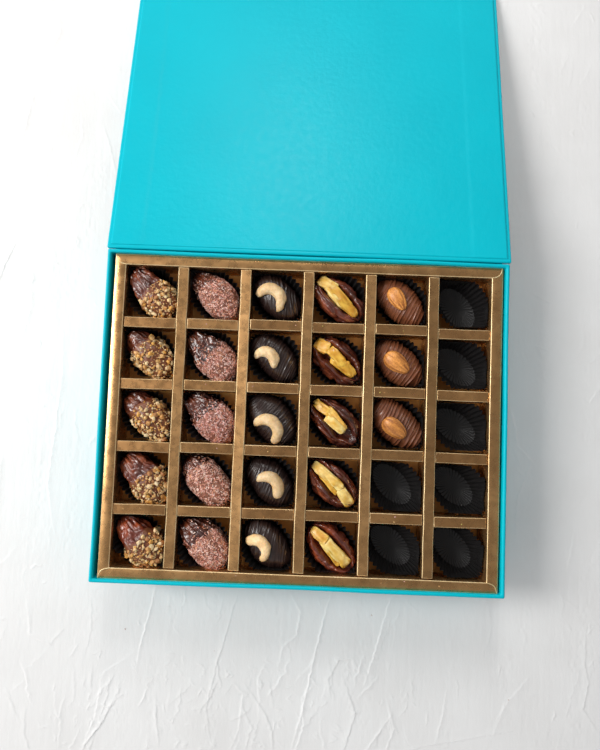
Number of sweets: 23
